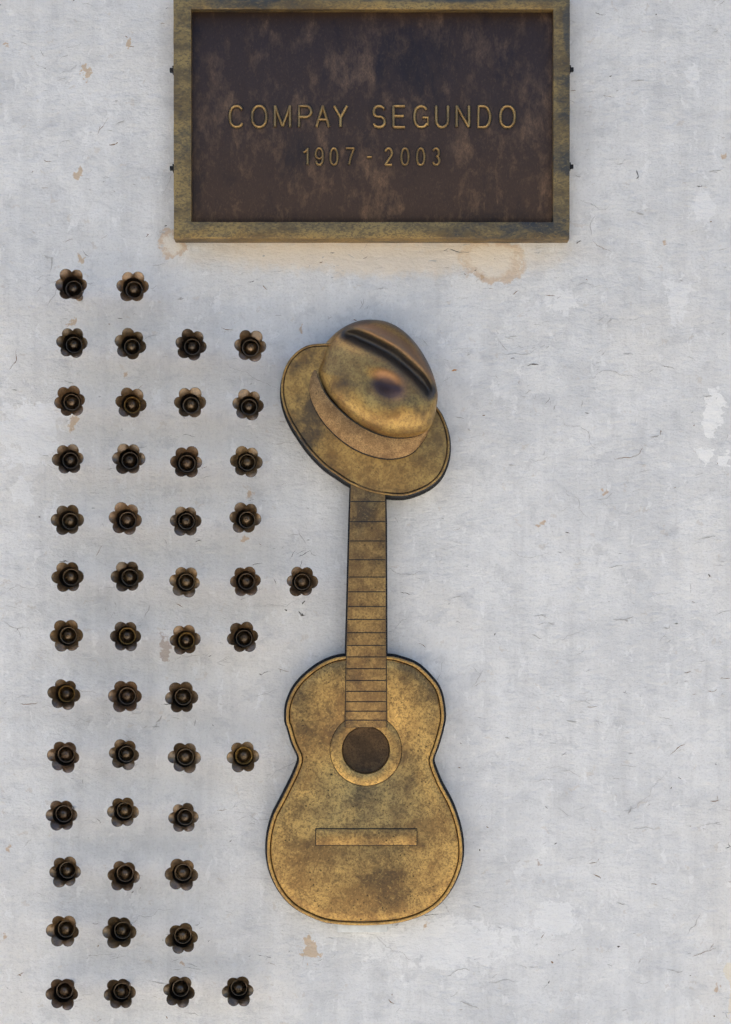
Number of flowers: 47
